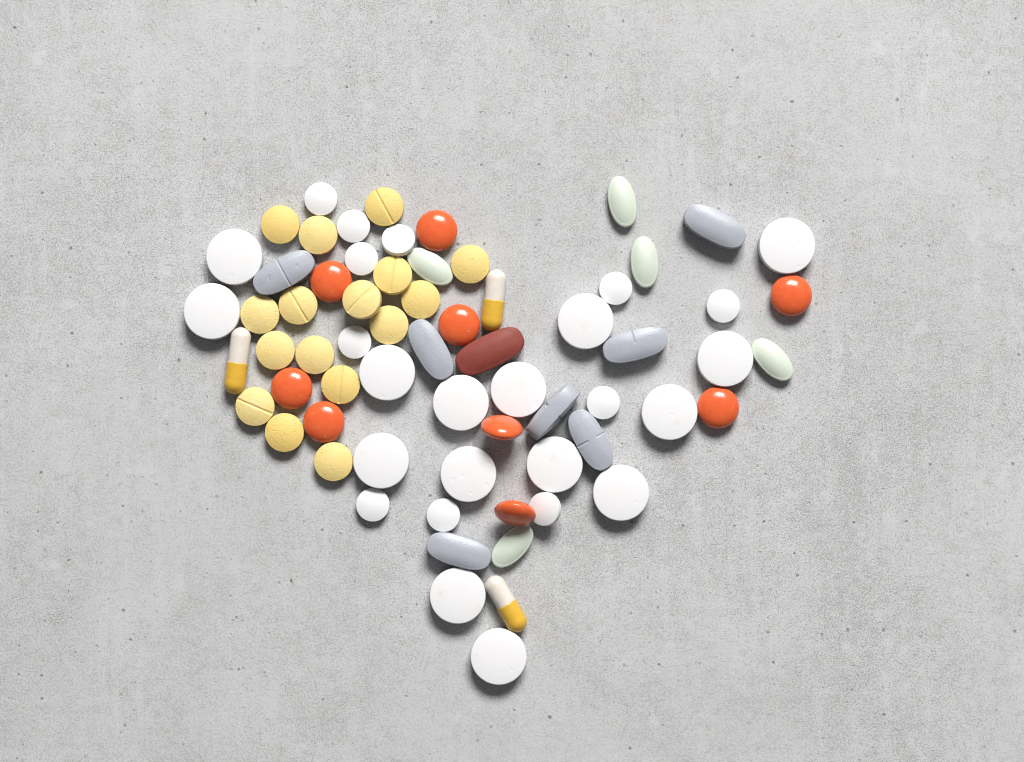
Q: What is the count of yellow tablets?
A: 16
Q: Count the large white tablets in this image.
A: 15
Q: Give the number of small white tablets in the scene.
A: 11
